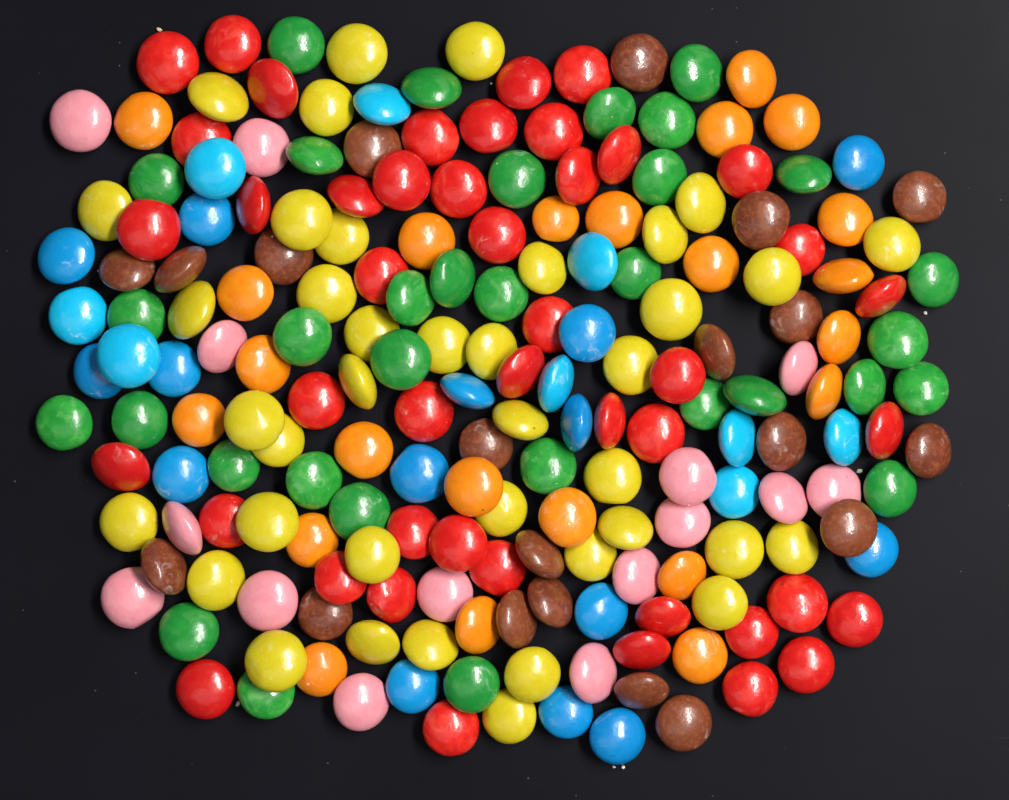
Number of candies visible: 199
